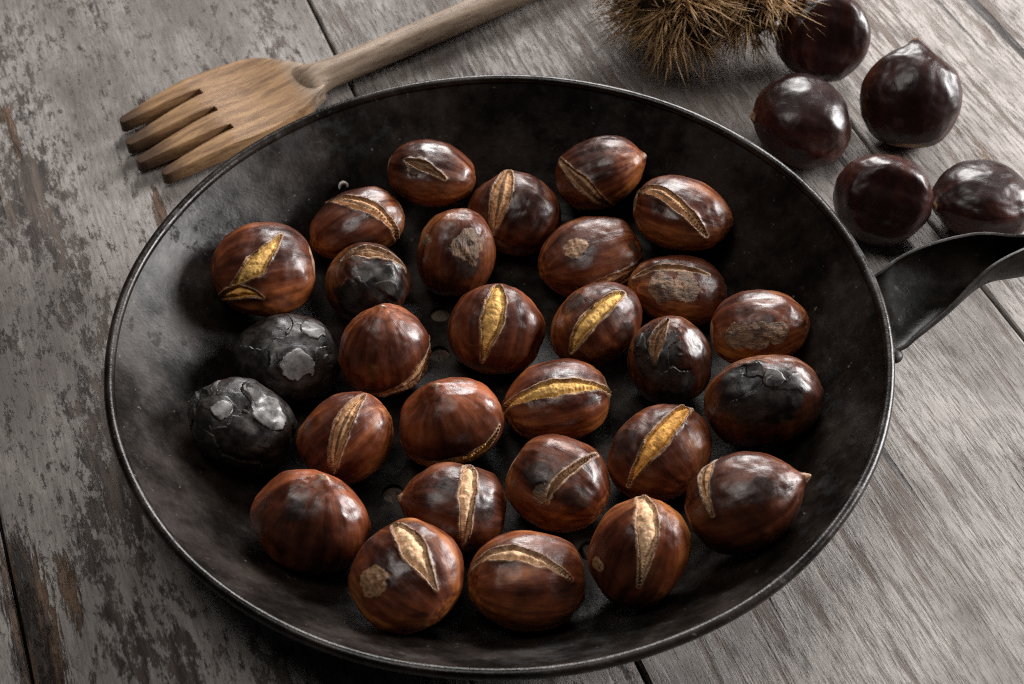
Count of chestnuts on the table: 34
